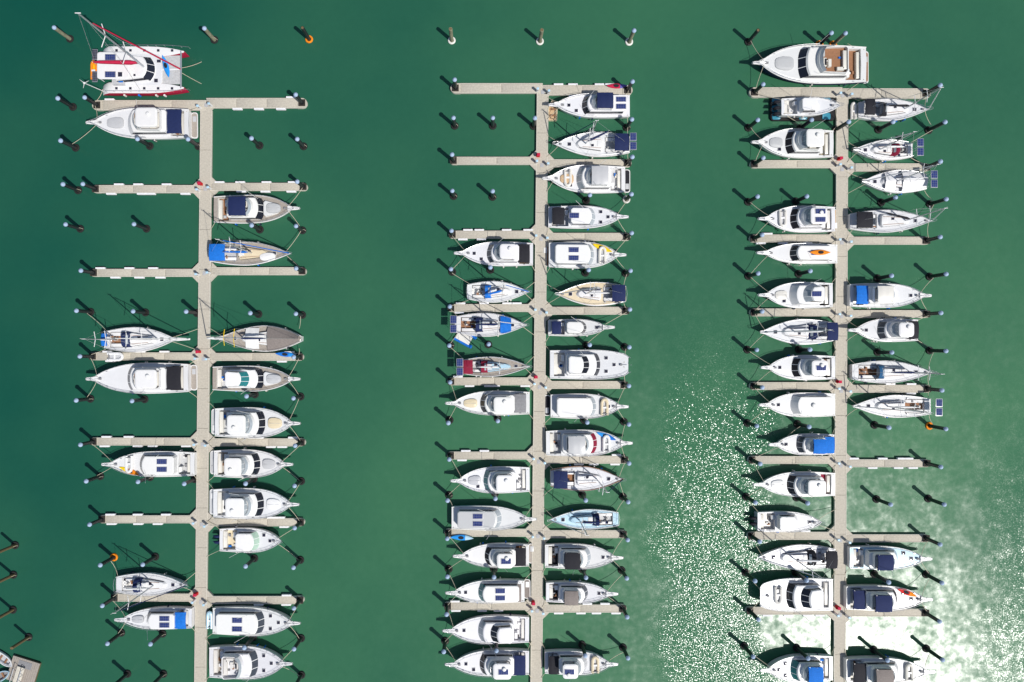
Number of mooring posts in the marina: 160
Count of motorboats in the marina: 49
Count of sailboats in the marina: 20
